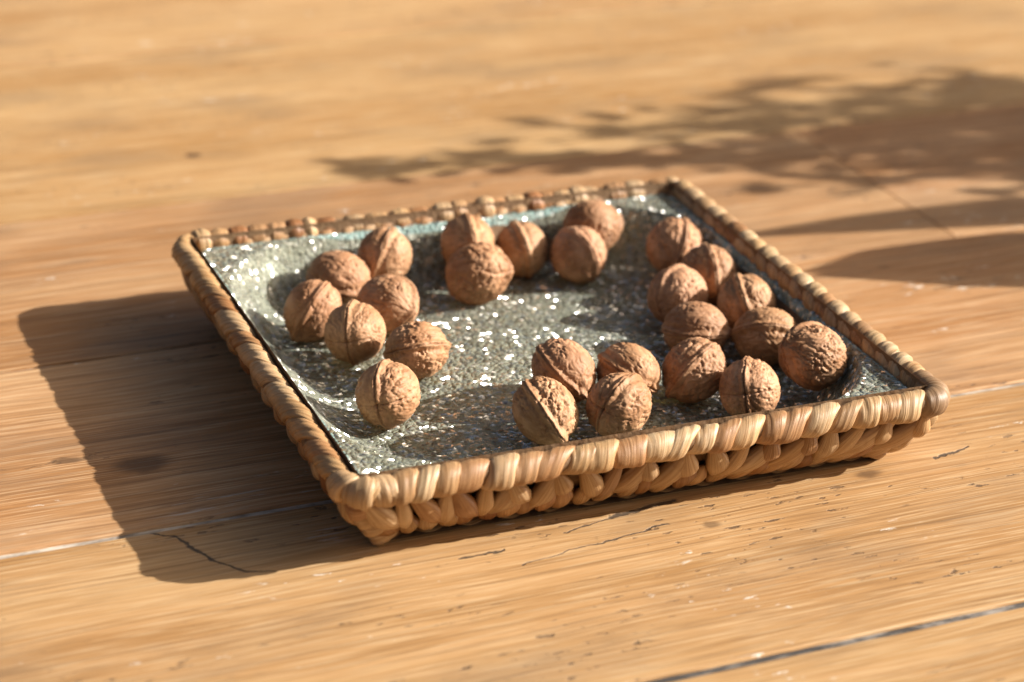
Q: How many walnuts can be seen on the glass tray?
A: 25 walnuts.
